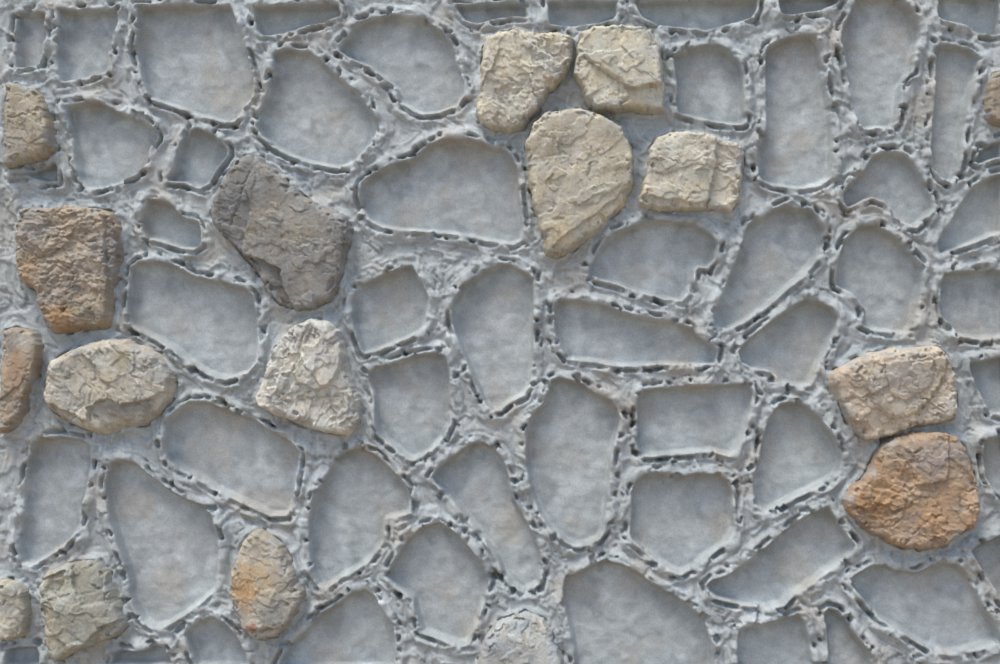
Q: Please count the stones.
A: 17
